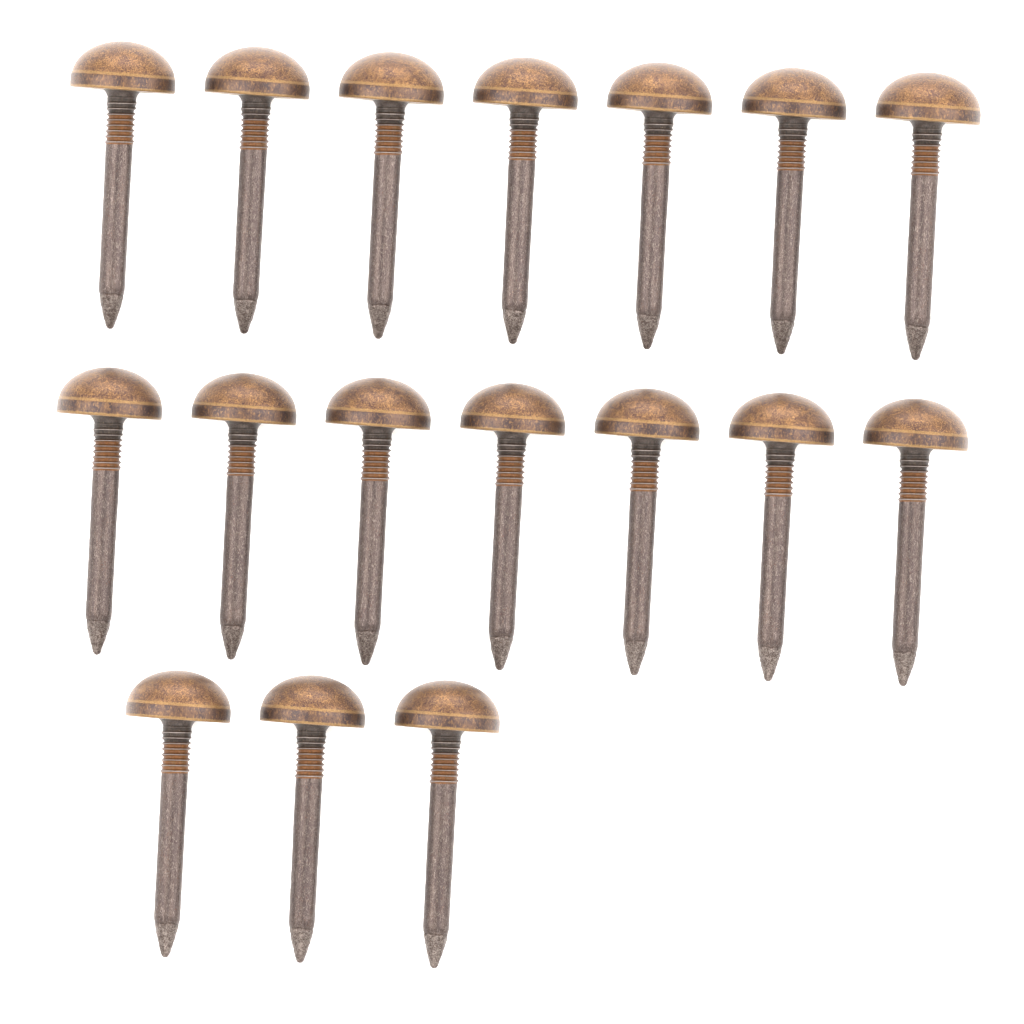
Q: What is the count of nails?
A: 17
